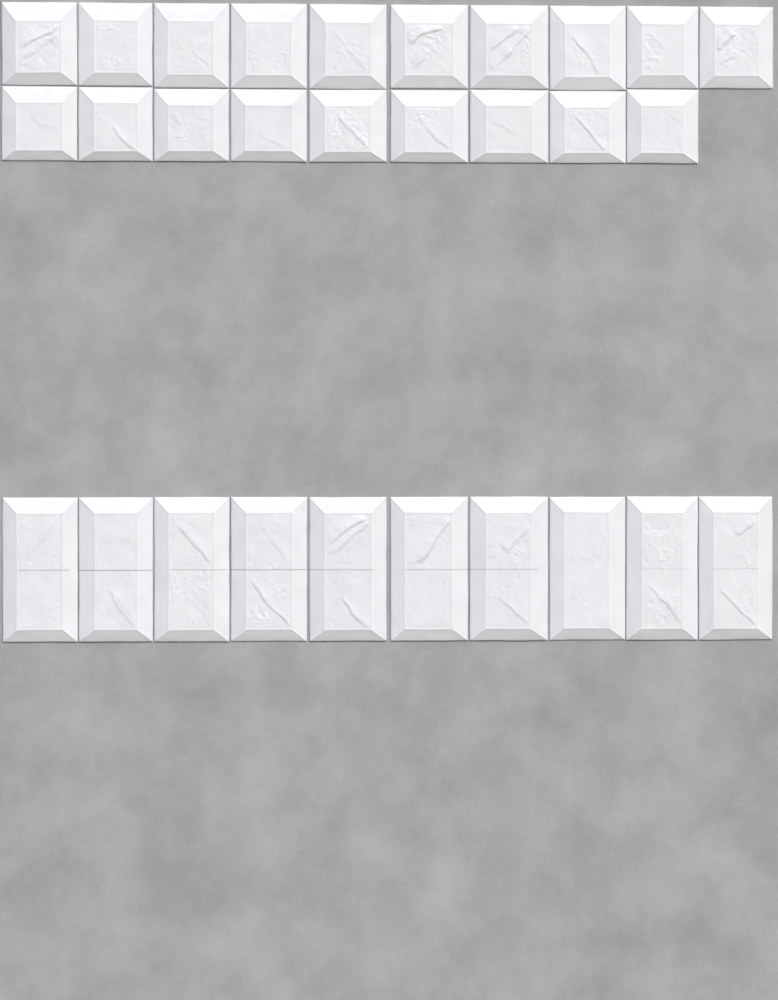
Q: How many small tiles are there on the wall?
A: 19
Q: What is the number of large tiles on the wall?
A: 10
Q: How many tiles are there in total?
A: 29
